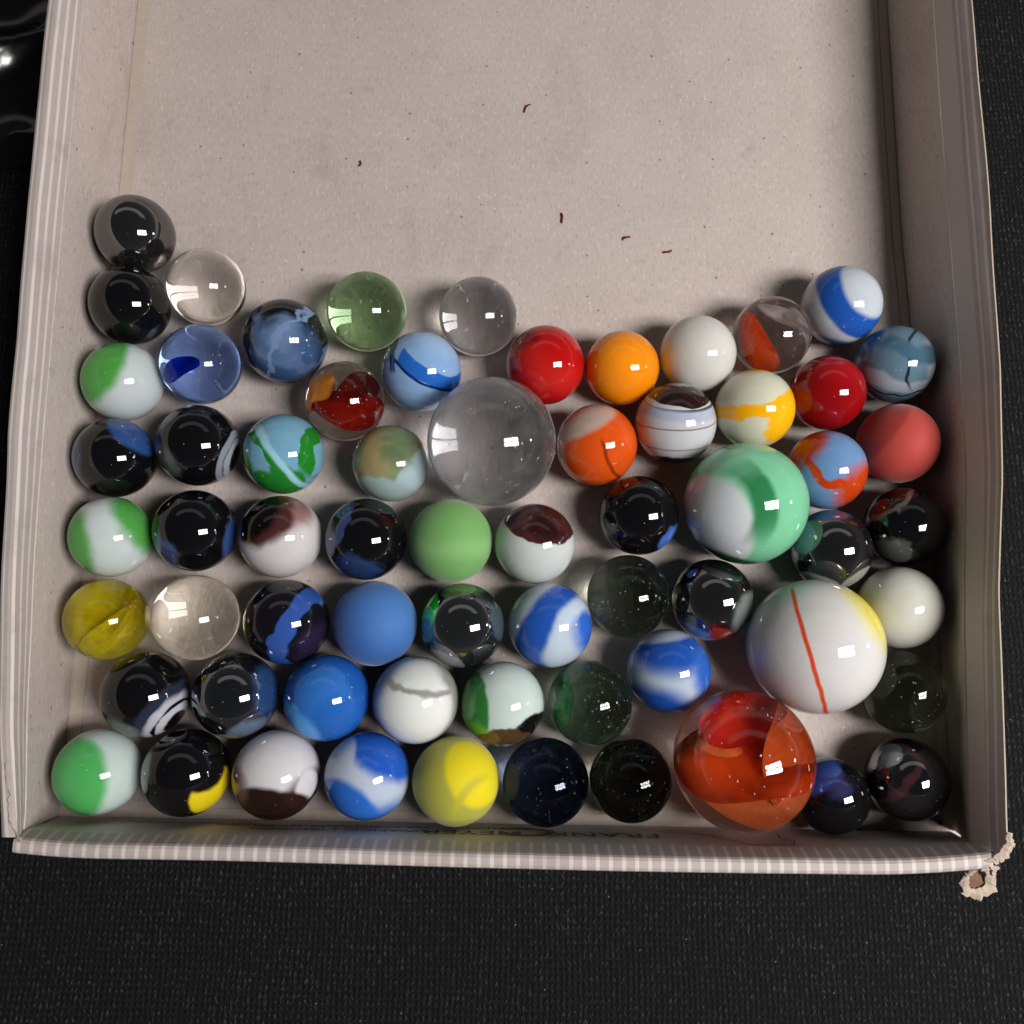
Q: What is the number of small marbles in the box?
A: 61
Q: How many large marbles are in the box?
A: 4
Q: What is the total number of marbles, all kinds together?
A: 65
